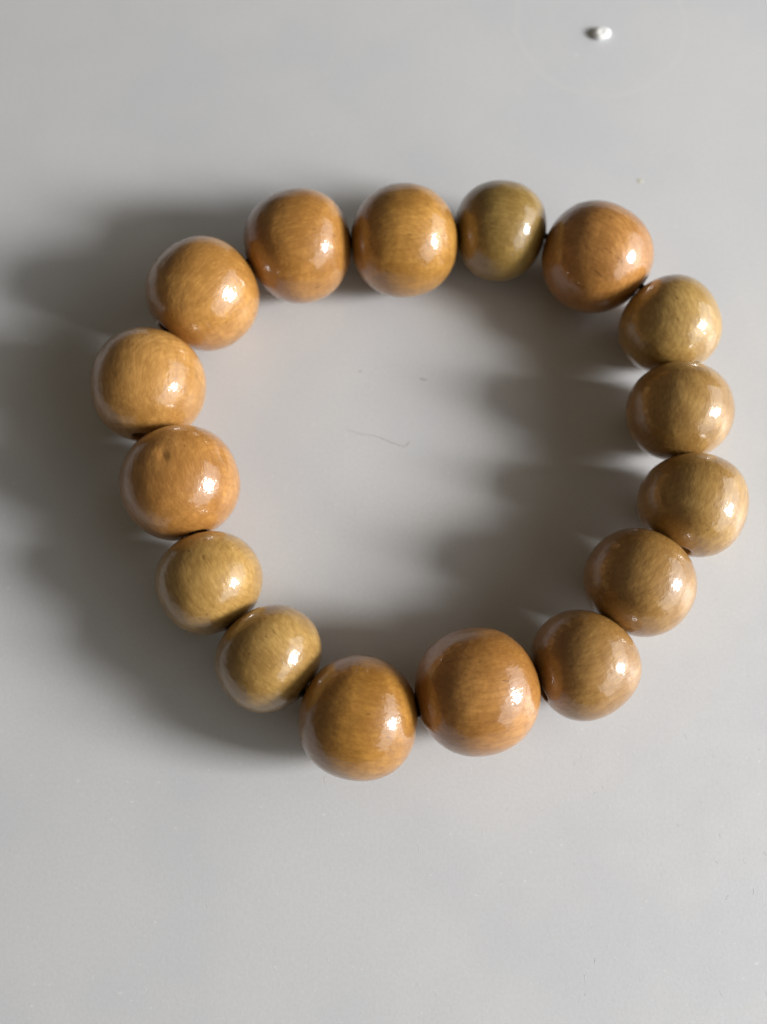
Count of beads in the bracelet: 16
